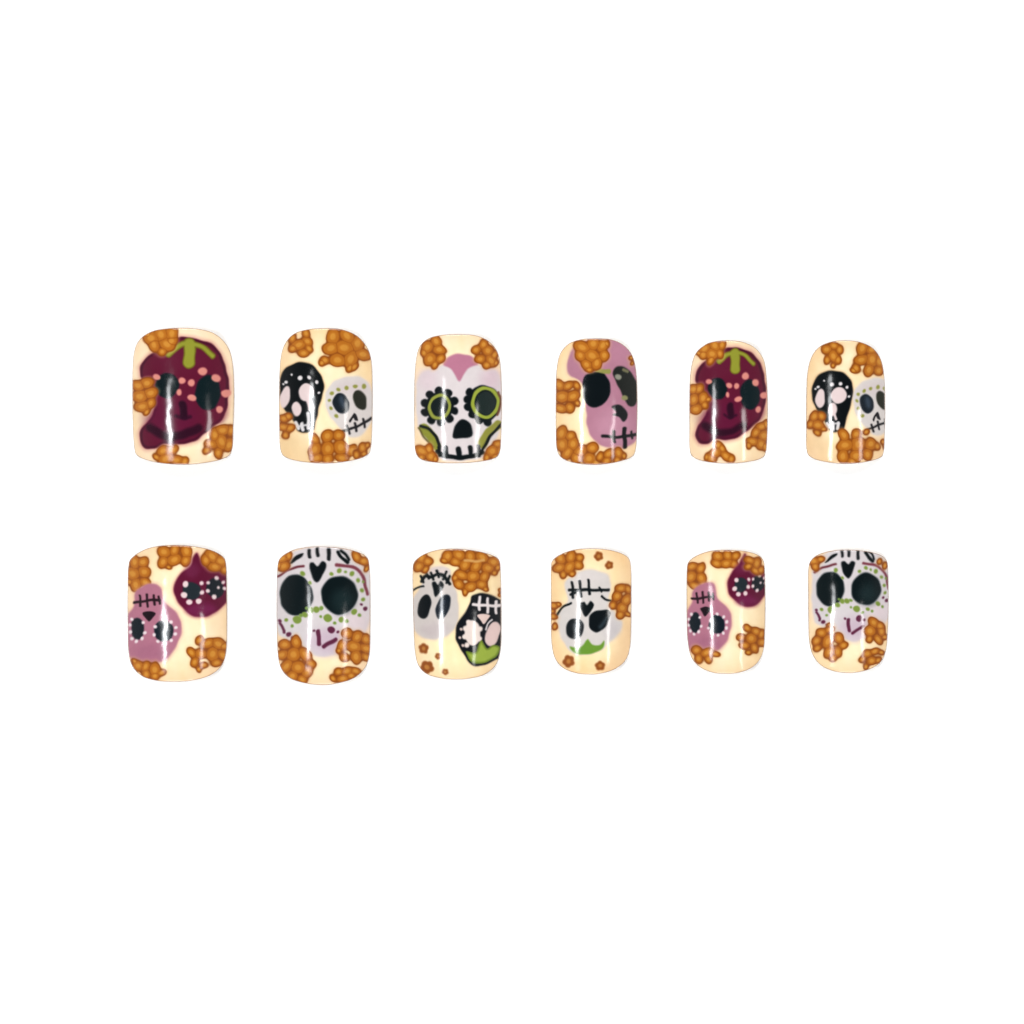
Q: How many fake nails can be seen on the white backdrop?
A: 12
